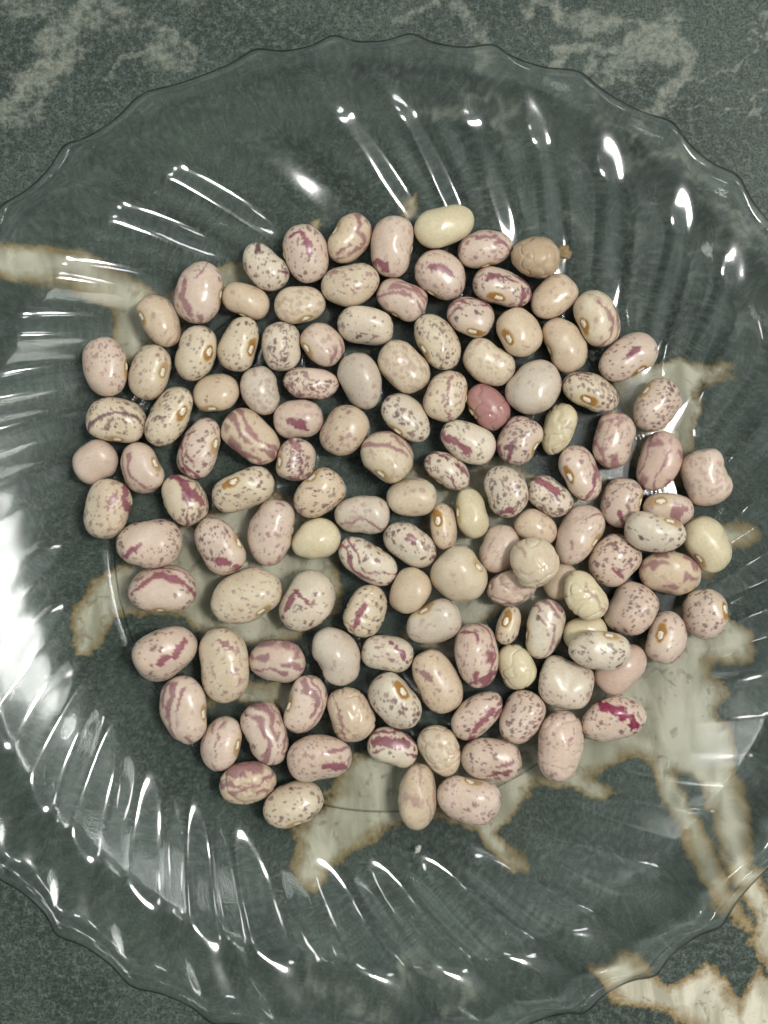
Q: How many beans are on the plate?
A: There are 130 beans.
